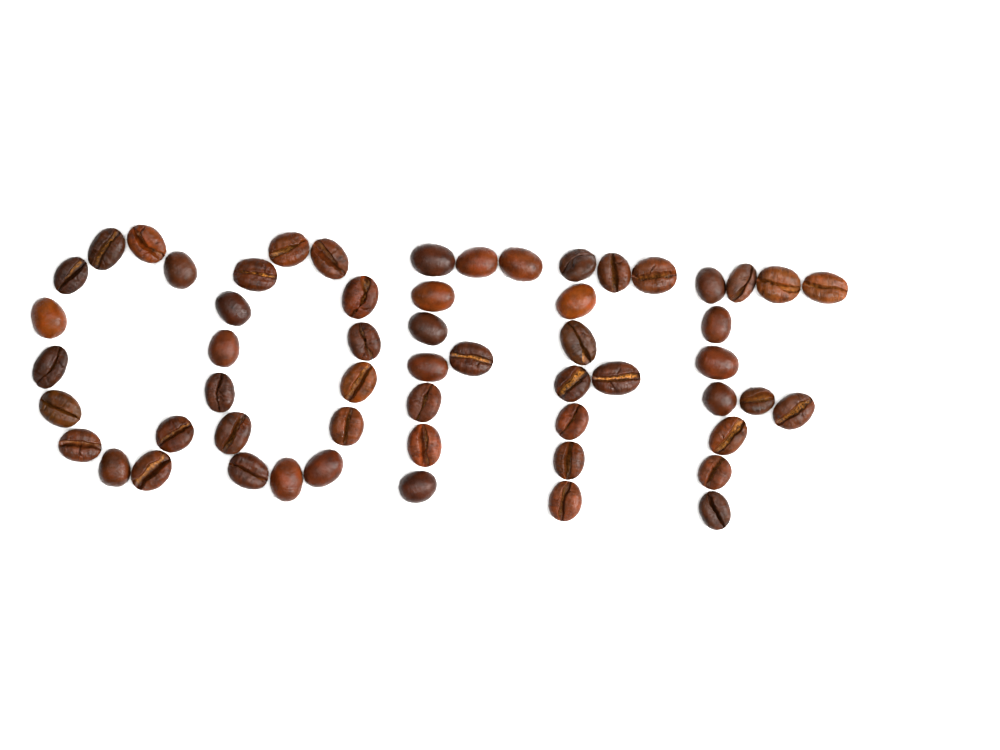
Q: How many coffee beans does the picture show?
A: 57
